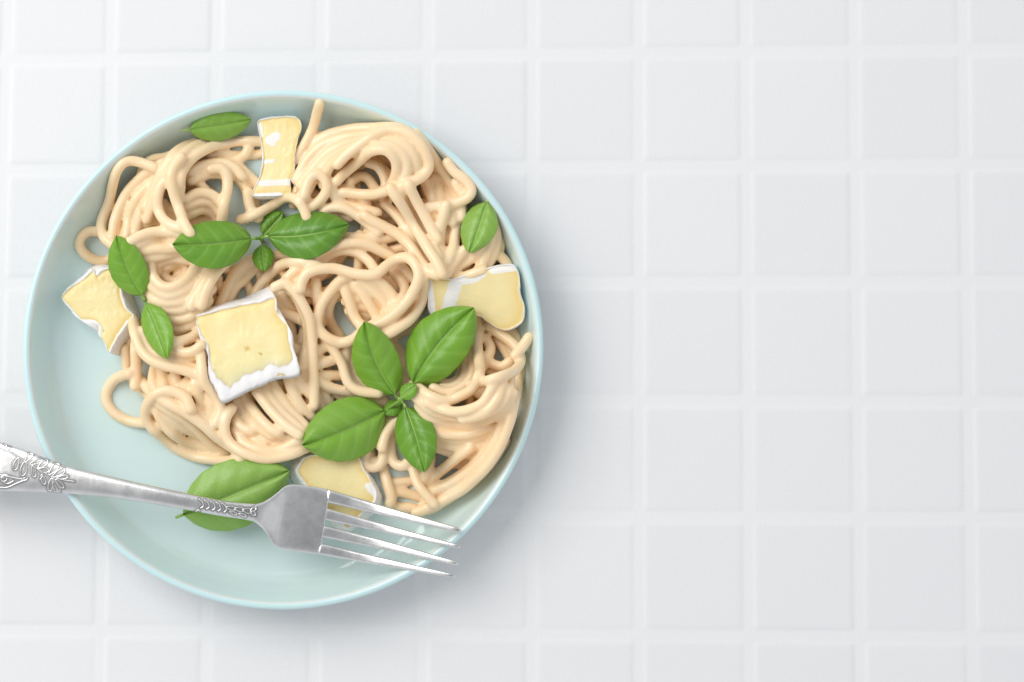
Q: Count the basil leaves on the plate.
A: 15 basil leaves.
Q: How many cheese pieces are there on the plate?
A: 5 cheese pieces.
